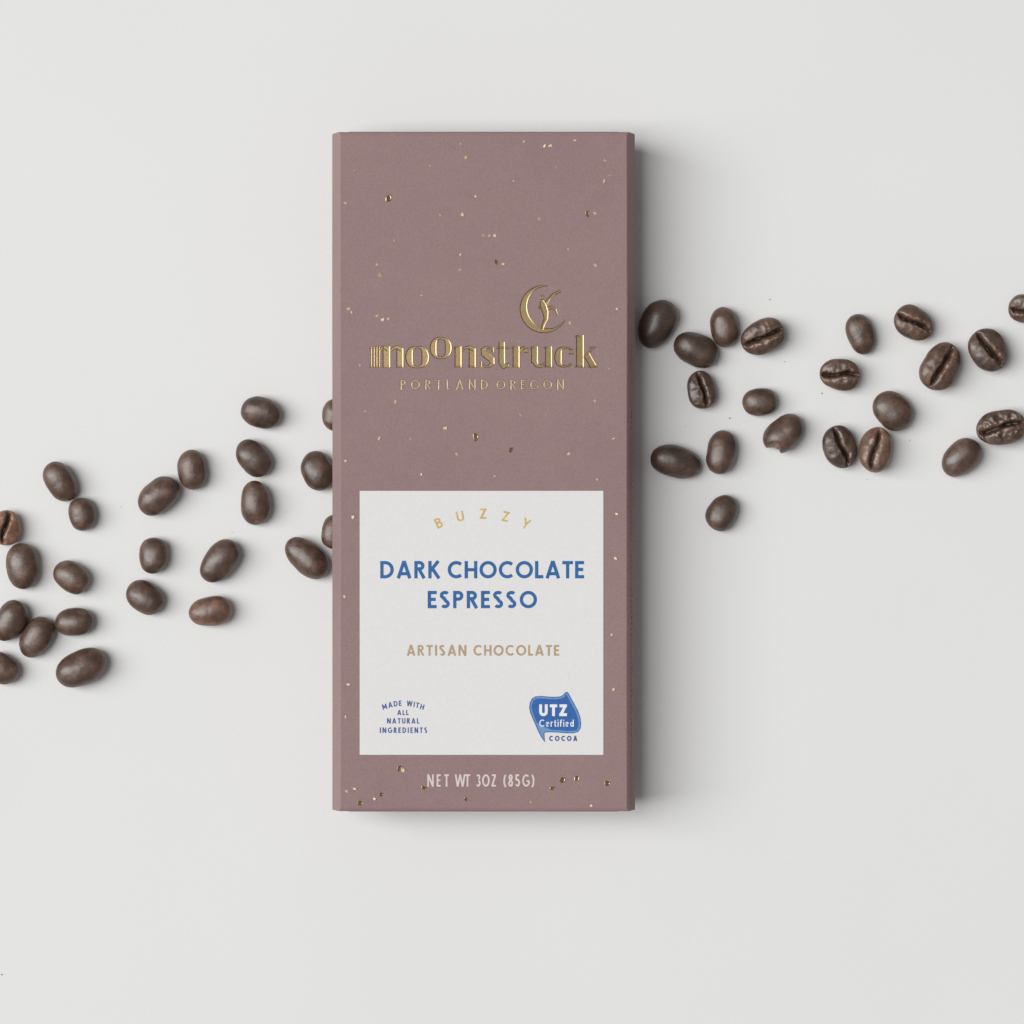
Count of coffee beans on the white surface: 44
